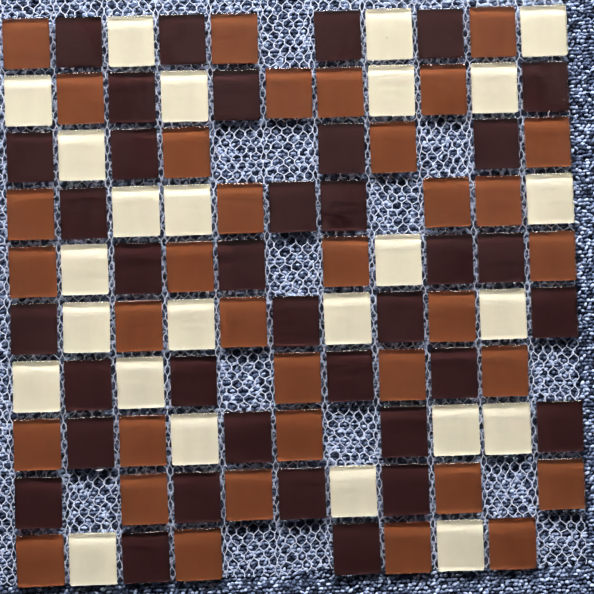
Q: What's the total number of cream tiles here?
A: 25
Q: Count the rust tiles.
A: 35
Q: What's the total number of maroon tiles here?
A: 36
